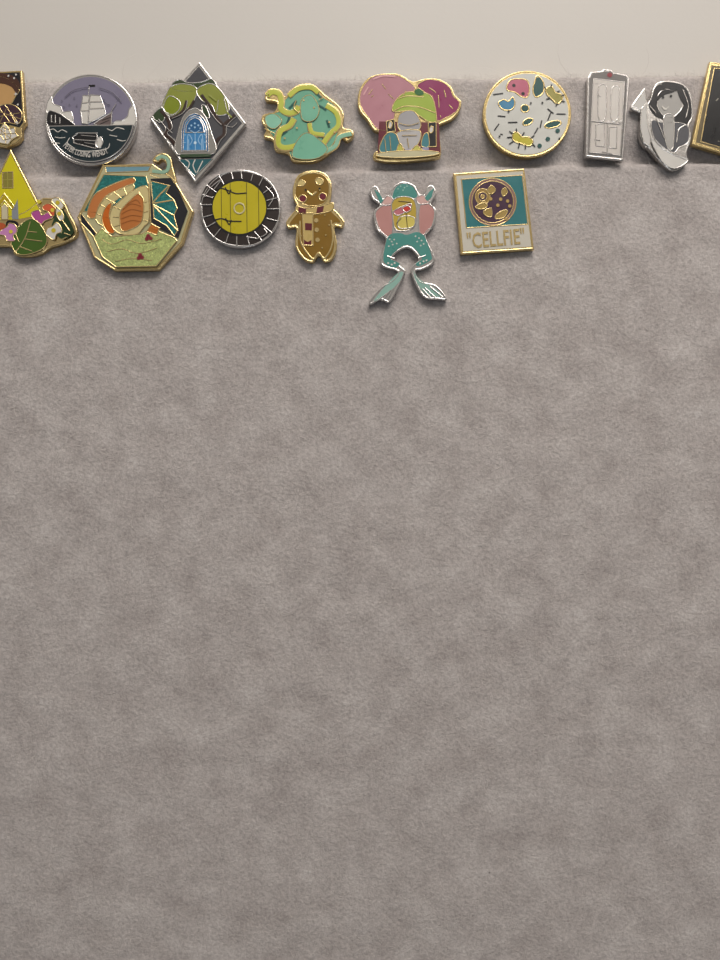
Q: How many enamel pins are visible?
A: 15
